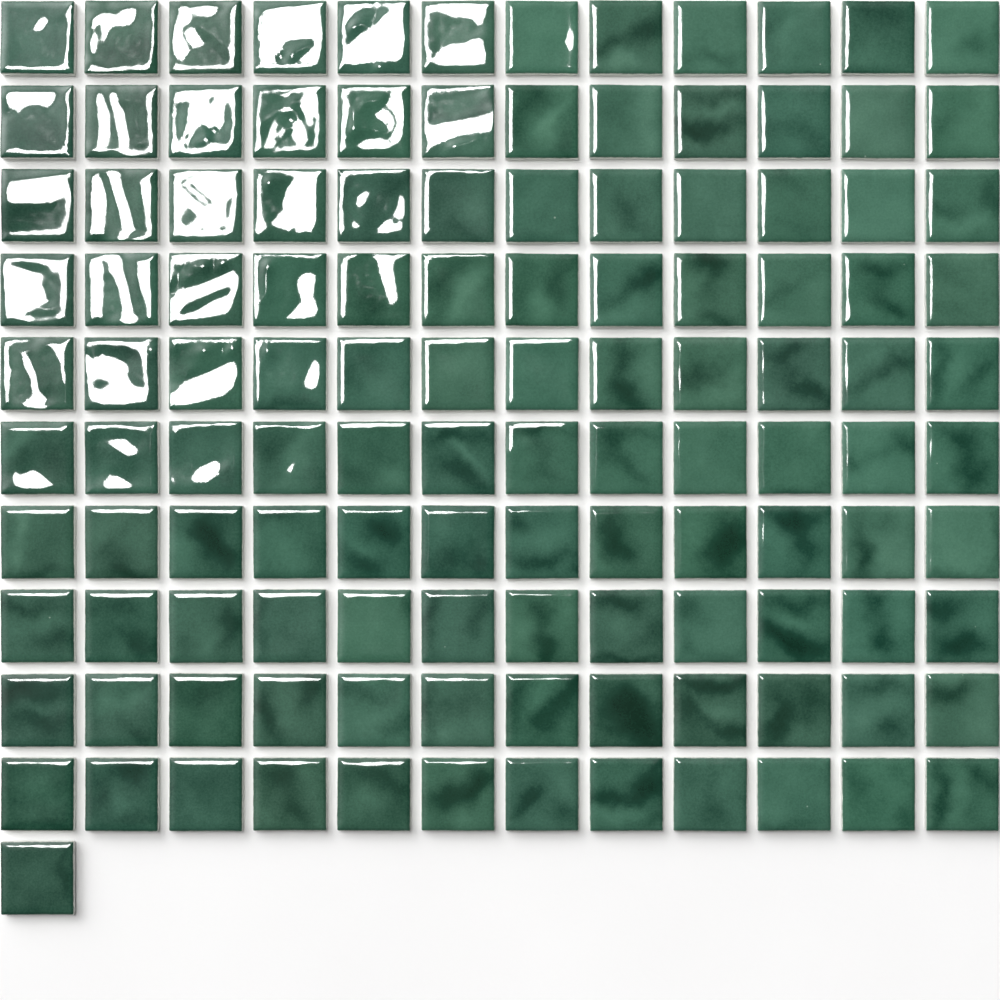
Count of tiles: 121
